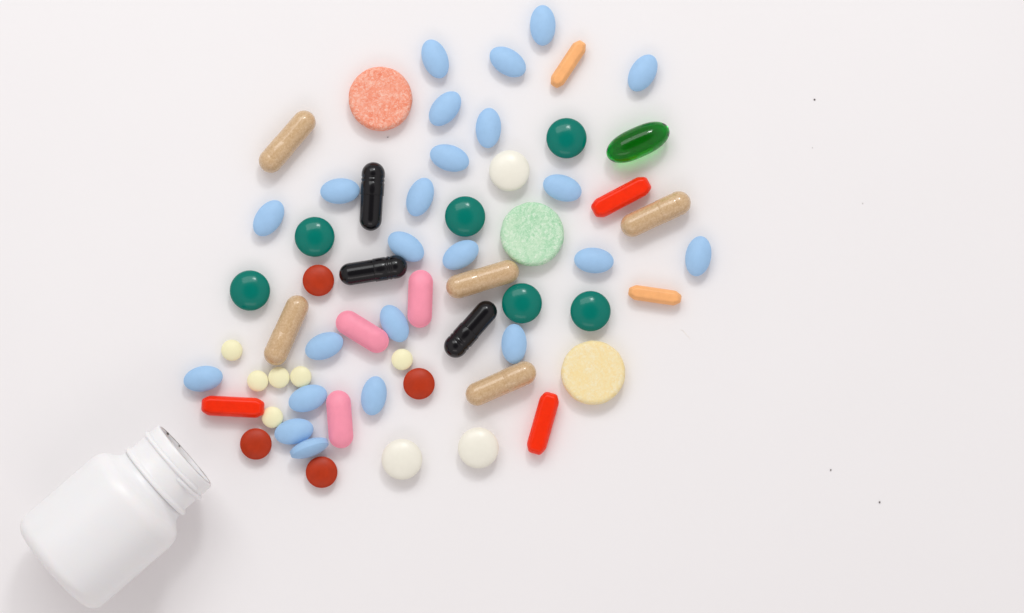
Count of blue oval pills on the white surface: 23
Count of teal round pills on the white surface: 6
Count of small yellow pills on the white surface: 6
